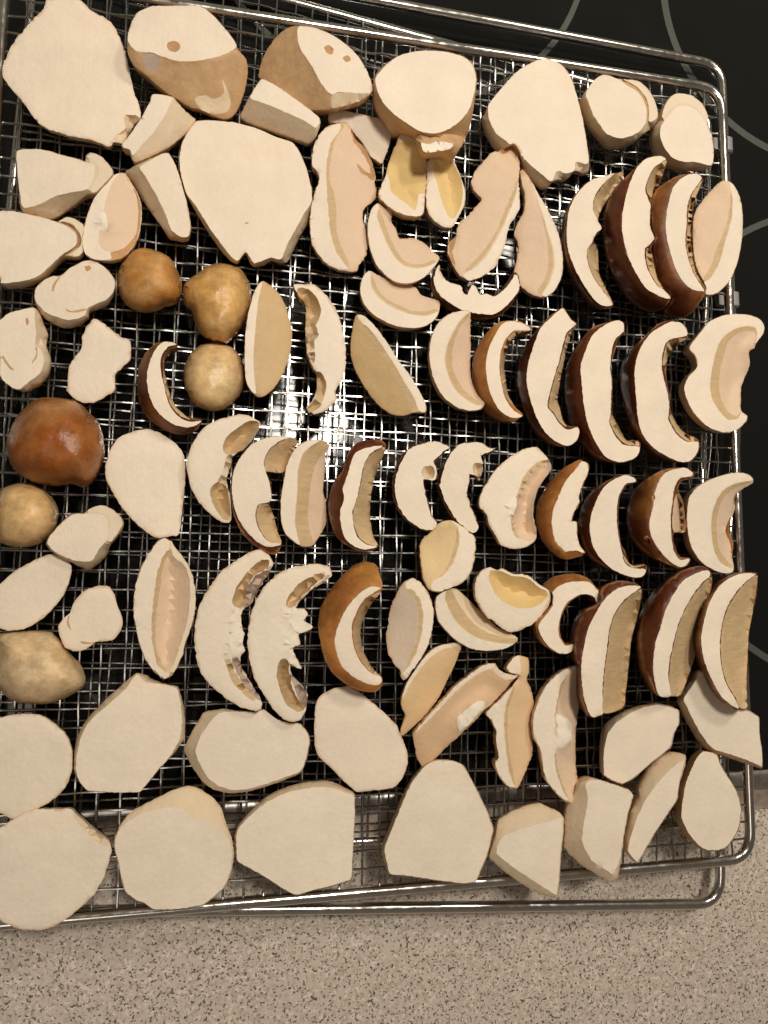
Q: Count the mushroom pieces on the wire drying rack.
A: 91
